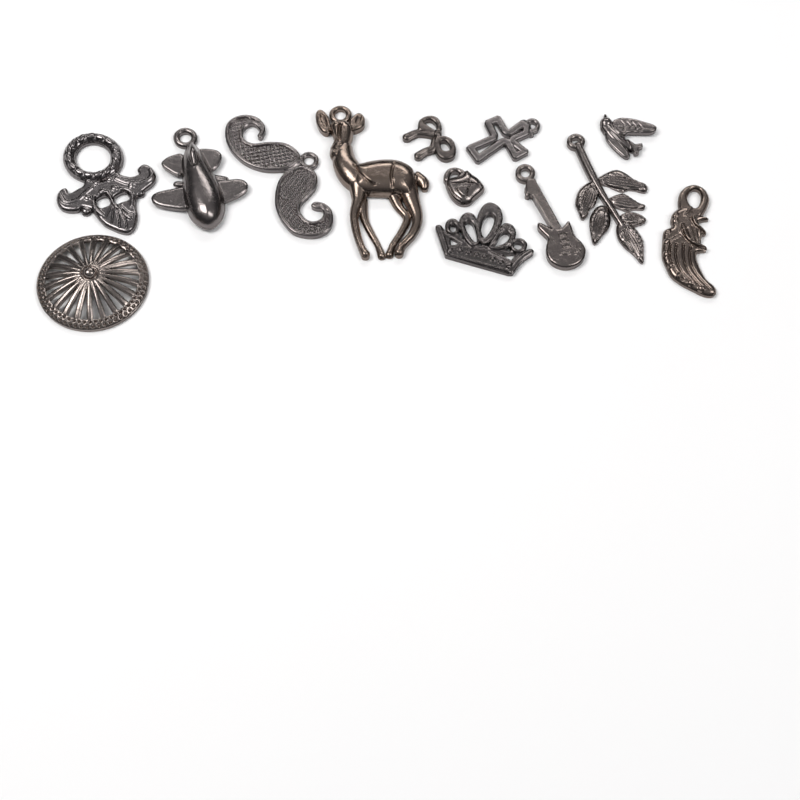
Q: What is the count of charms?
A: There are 13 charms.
